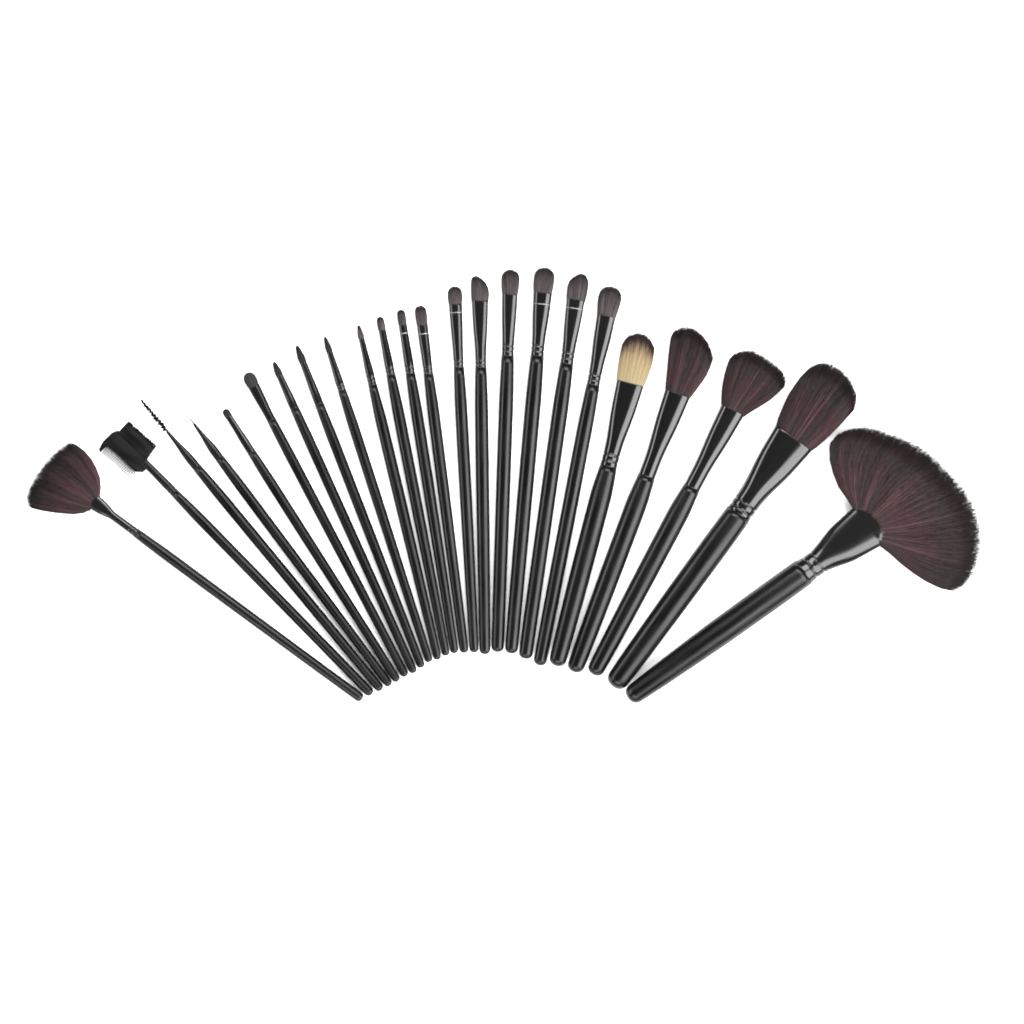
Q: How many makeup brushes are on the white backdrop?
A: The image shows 24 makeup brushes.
